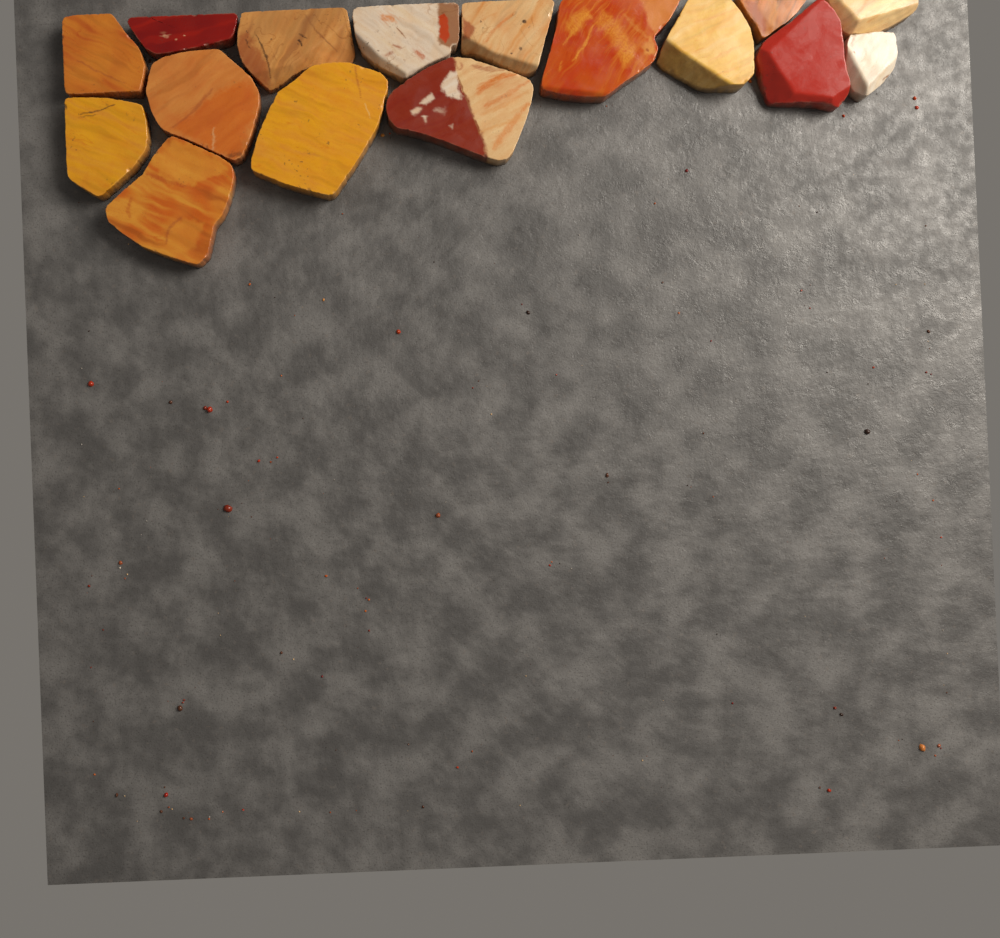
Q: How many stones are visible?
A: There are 16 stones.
